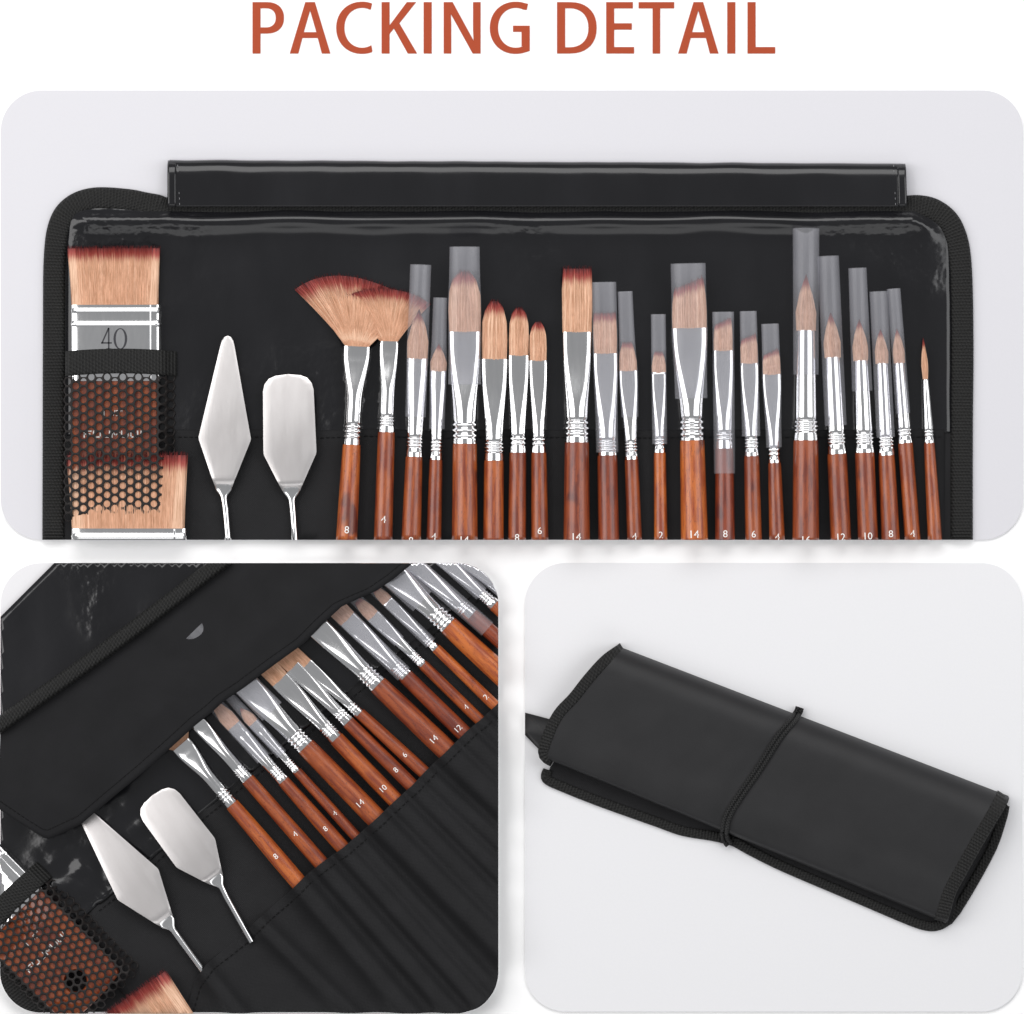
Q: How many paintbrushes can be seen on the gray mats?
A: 42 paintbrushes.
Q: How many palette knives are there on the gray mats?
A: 4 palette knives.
